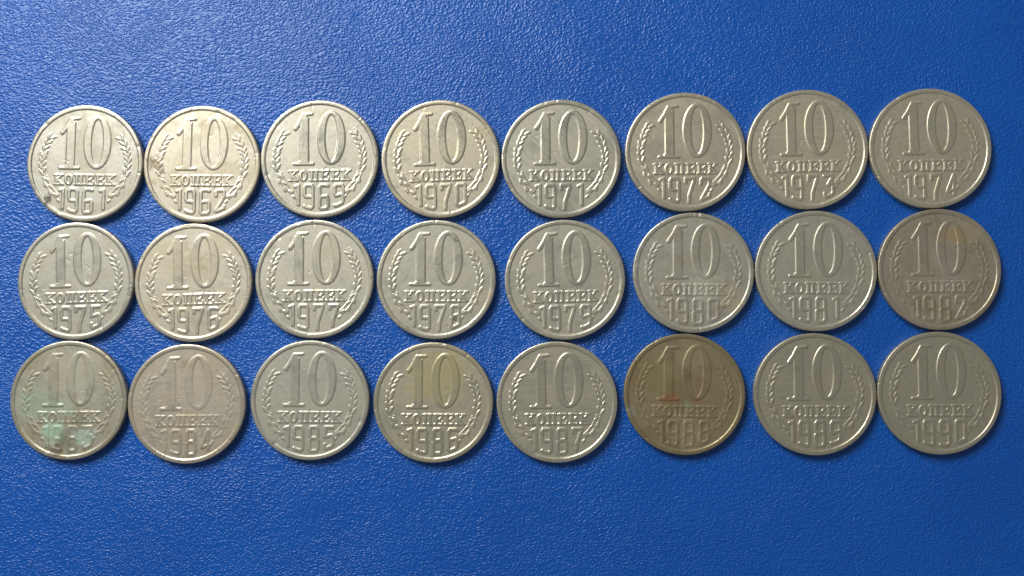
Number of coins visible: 24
